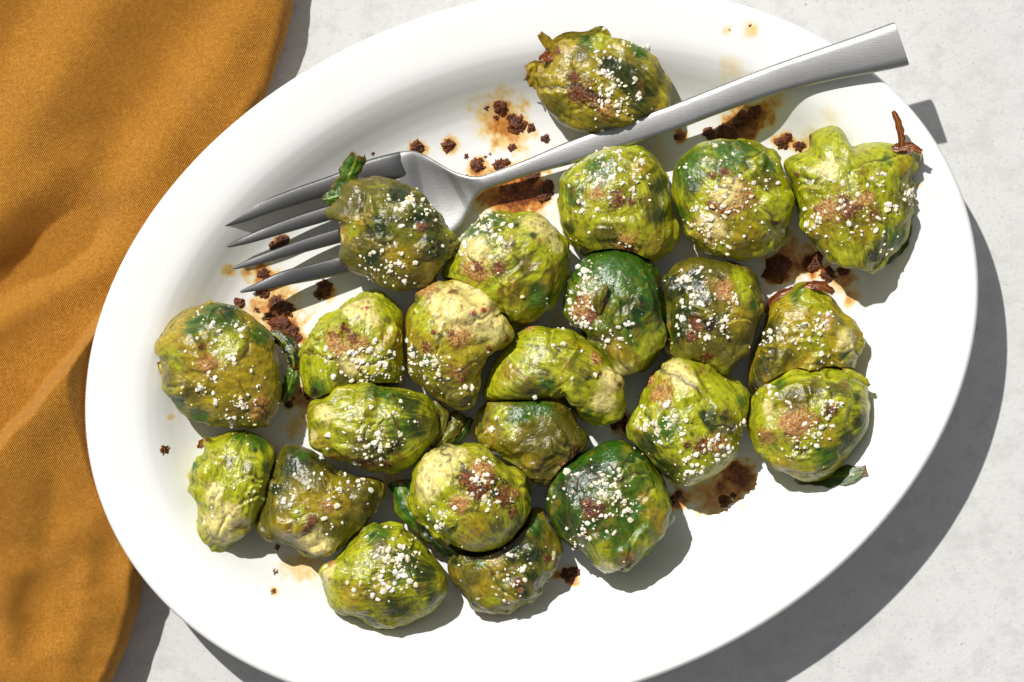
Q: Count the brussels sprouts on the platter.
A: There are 23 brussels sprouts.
